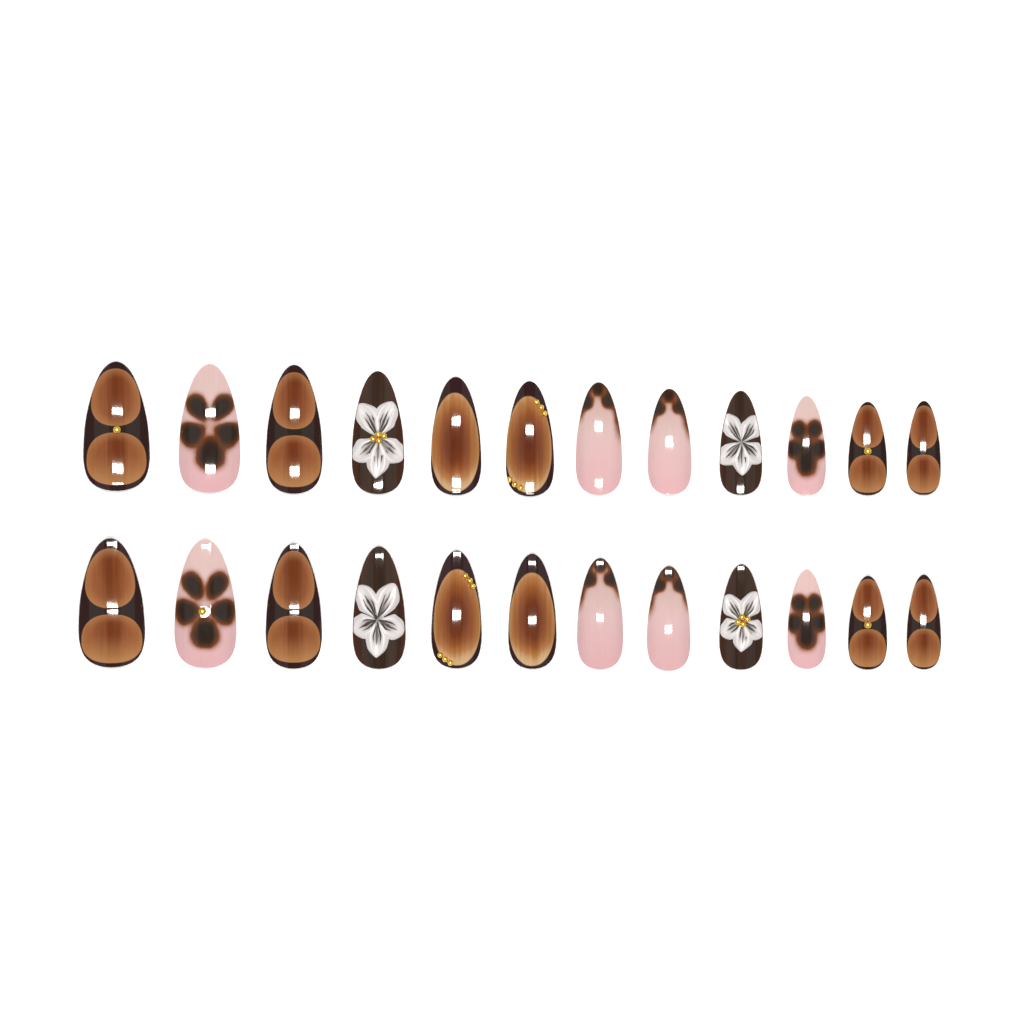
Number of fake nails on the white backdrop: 24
